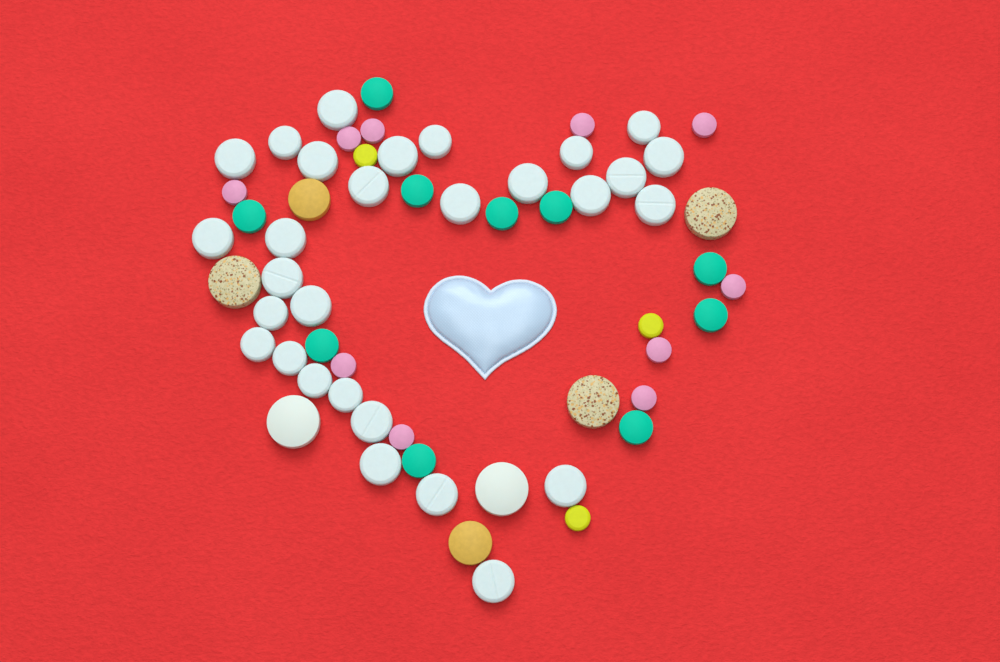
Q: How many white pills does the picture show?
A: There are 31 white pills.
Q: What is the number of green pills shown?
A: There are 10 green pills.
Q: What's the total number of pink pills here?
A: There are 10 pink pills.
